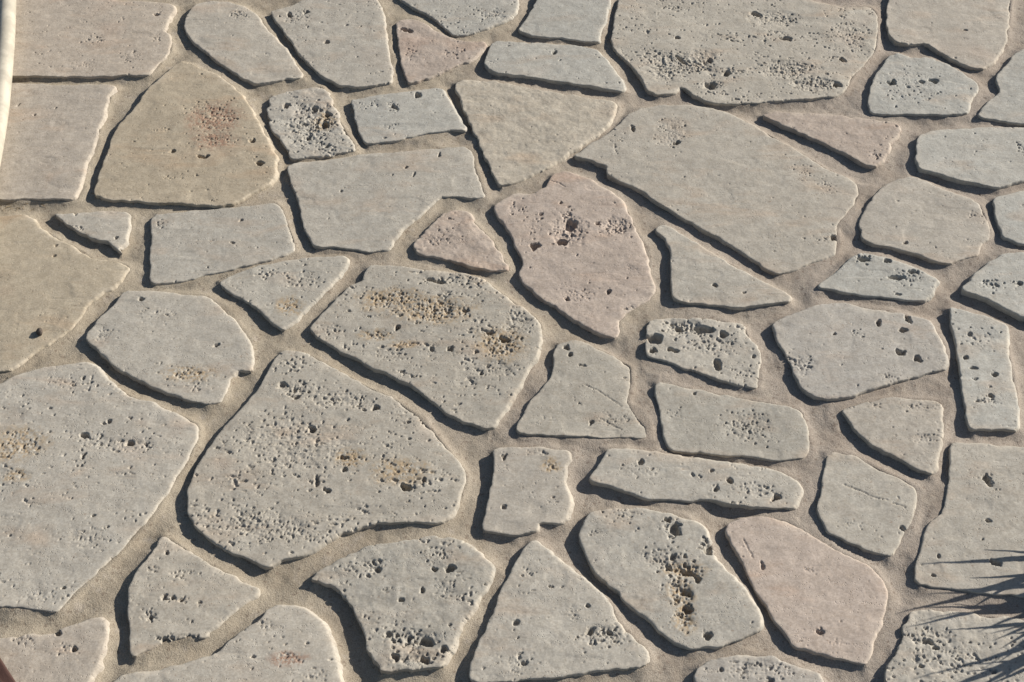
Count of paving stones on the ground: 54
